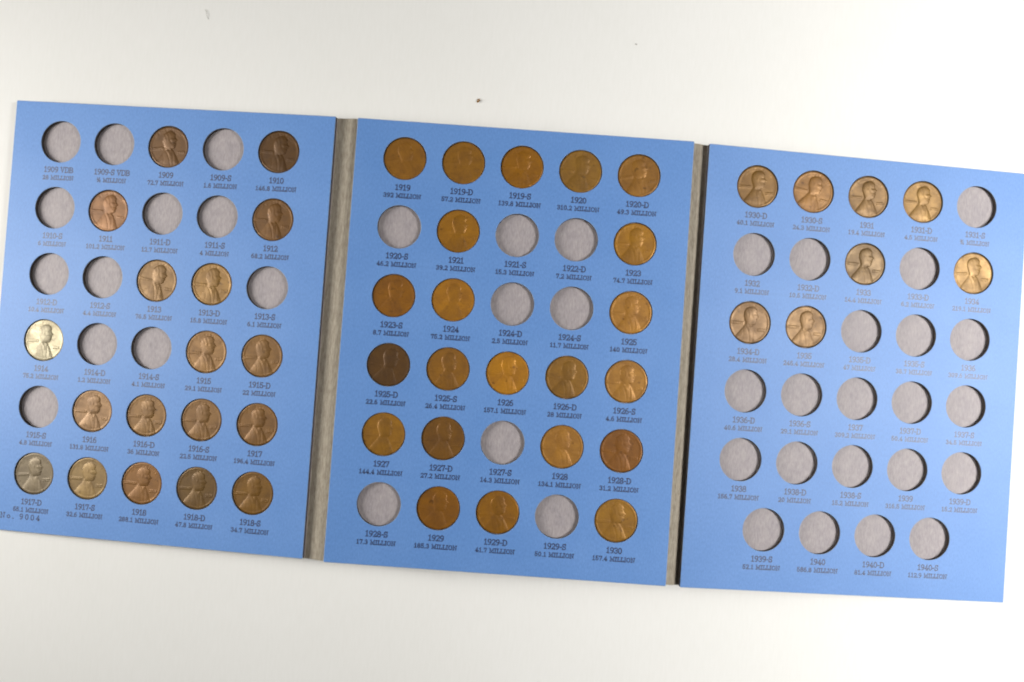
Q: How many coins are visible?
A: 48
